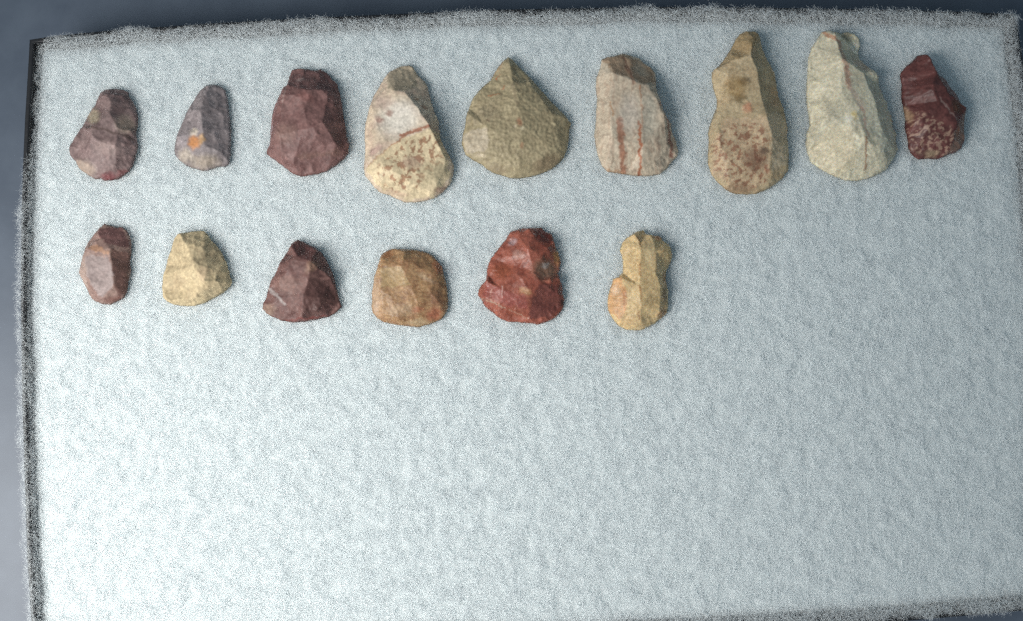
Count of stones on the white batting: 15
